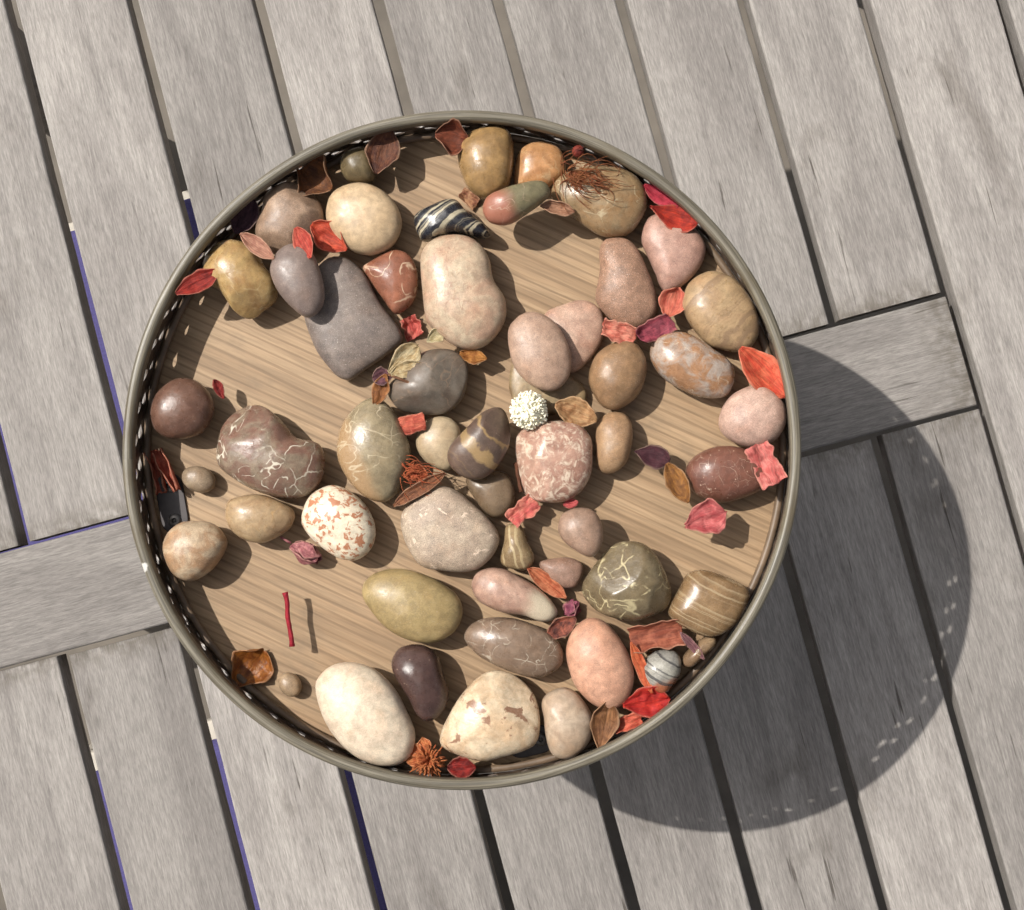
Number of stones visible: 53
